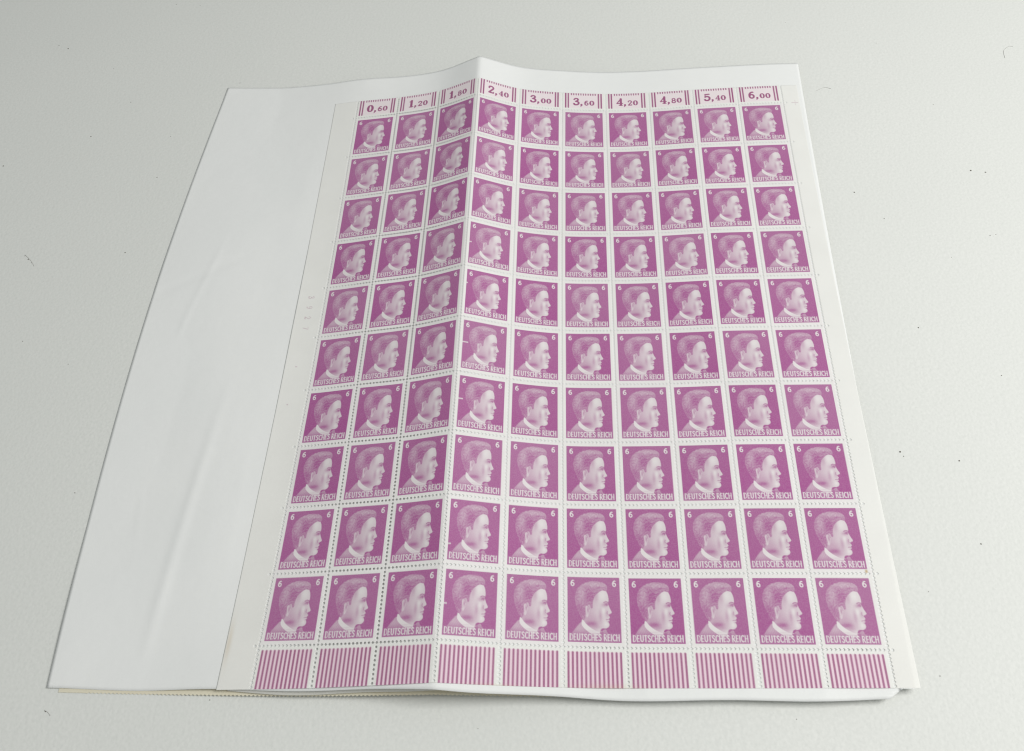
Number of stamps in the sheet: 100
